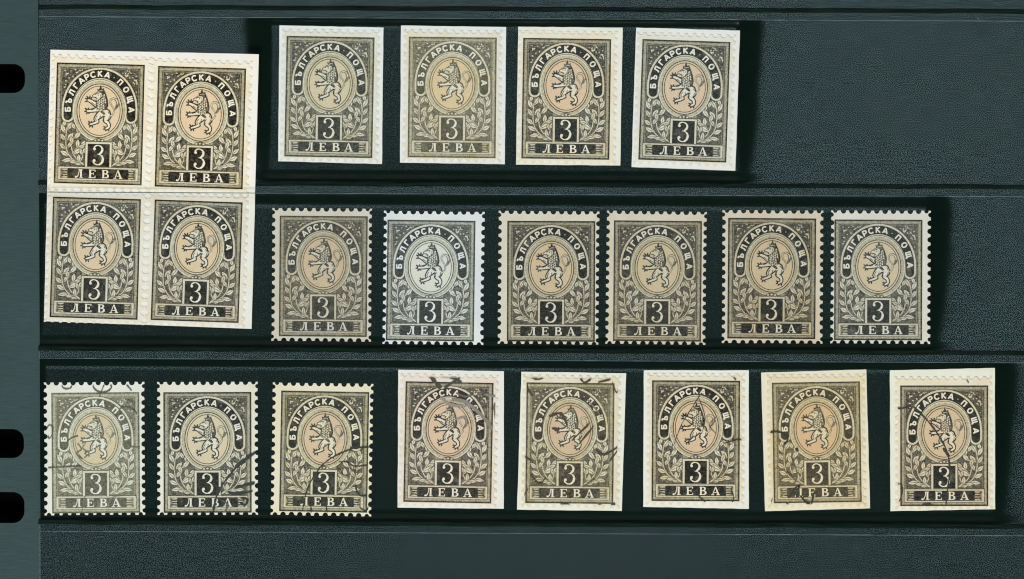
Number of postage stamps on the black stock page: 22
